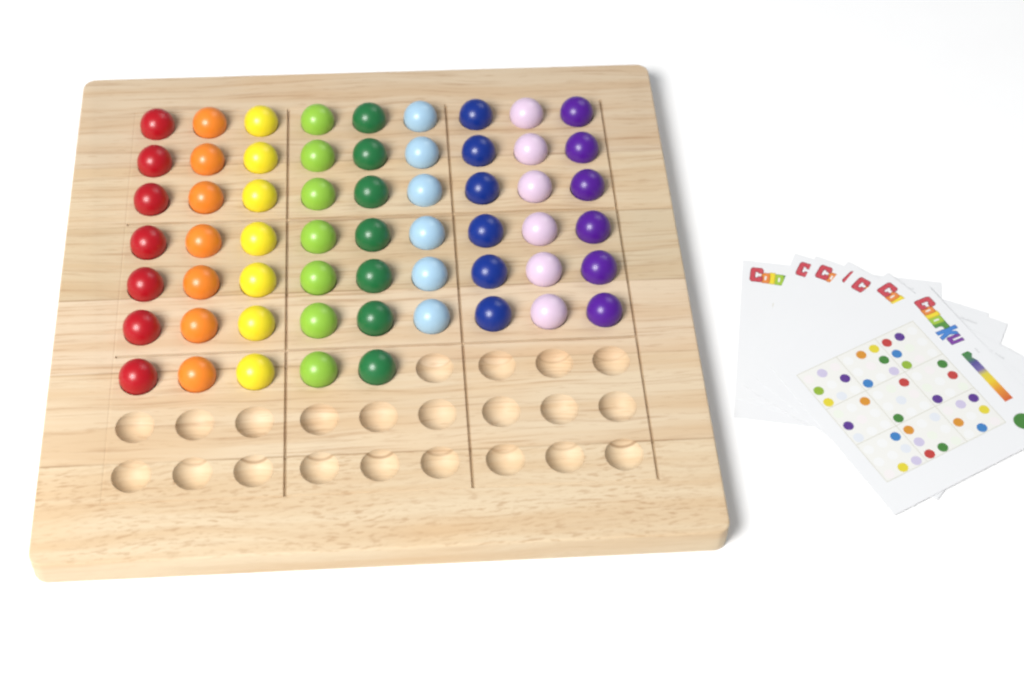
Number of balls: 59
